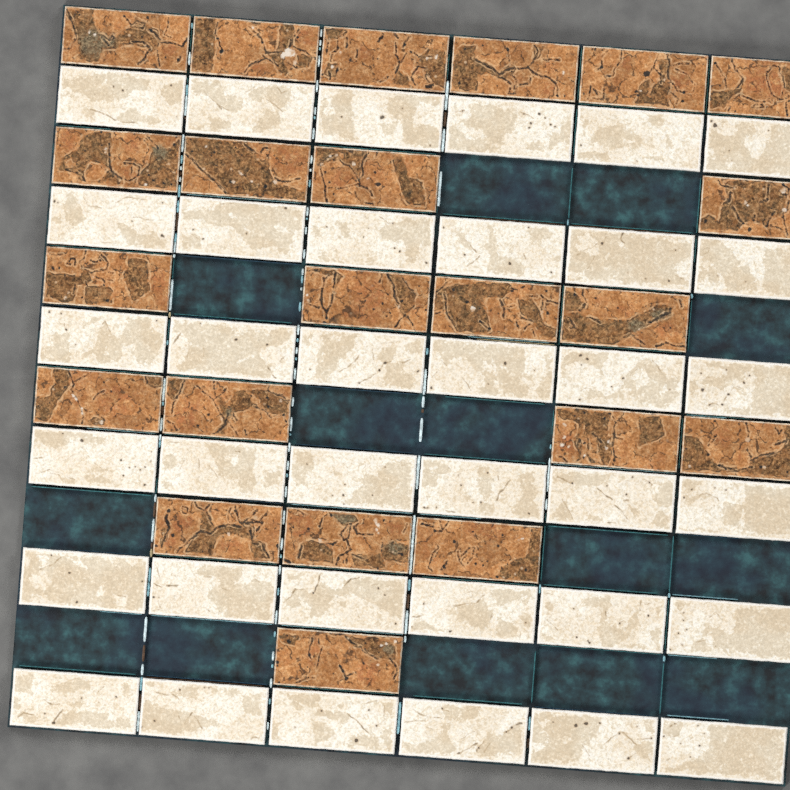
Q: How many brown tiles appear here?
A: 22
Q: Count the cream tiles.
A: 36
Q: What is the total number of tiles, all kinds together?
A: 58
